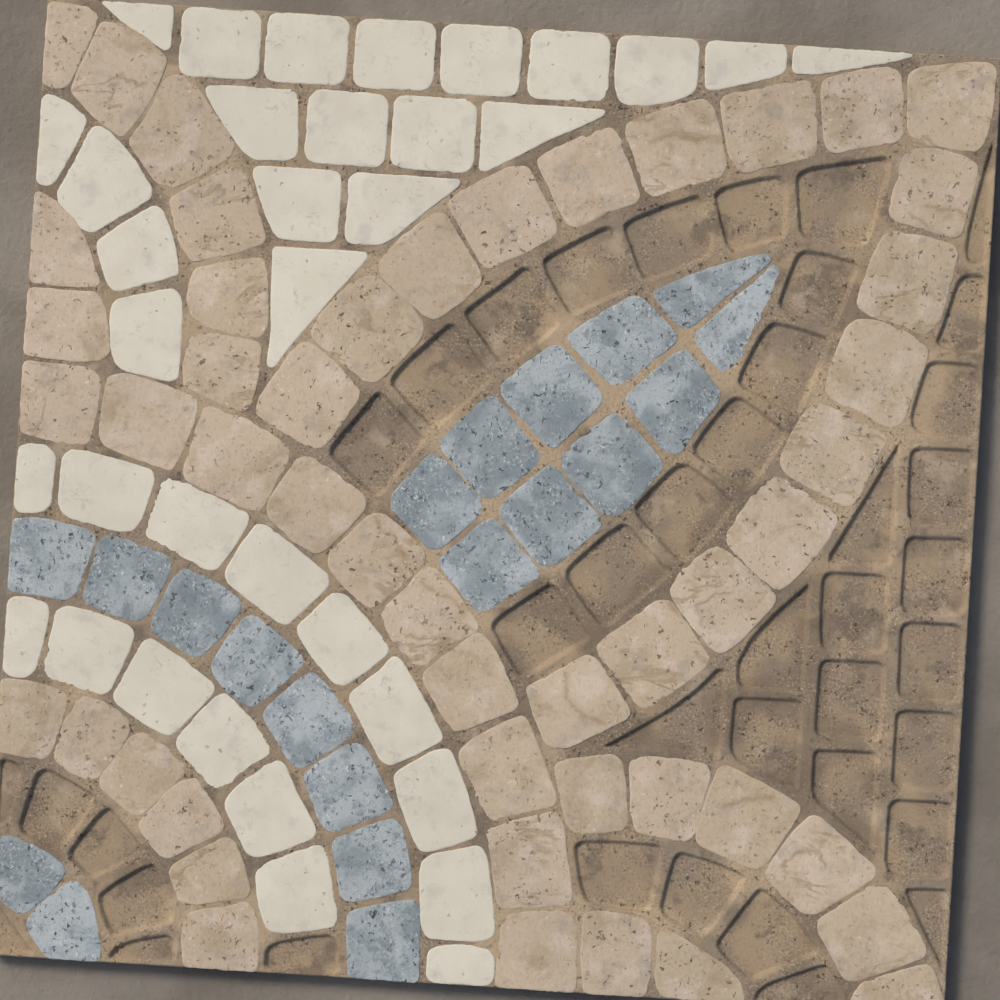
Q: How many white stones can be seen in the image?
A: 35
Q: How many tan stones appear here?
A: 49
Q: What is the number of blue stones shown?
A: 20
